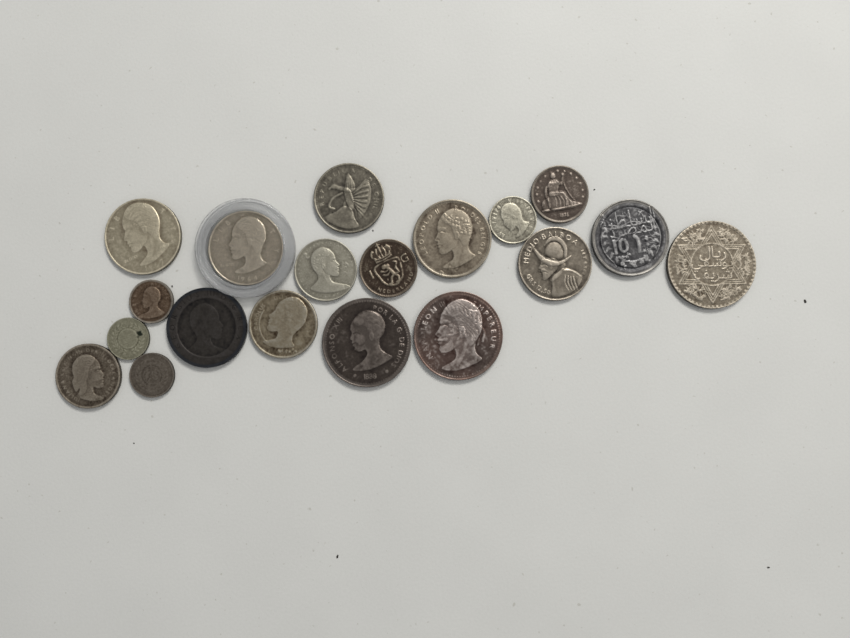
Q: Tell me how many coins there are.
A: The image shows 19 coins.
